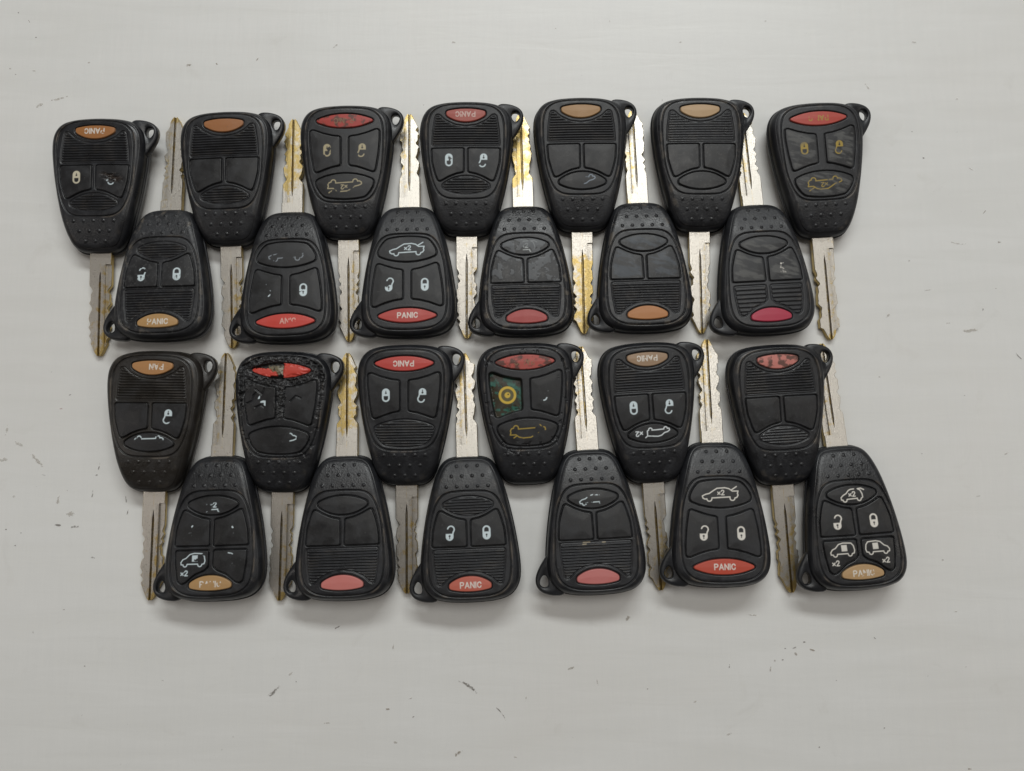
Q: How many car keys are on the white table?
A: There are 25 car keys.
